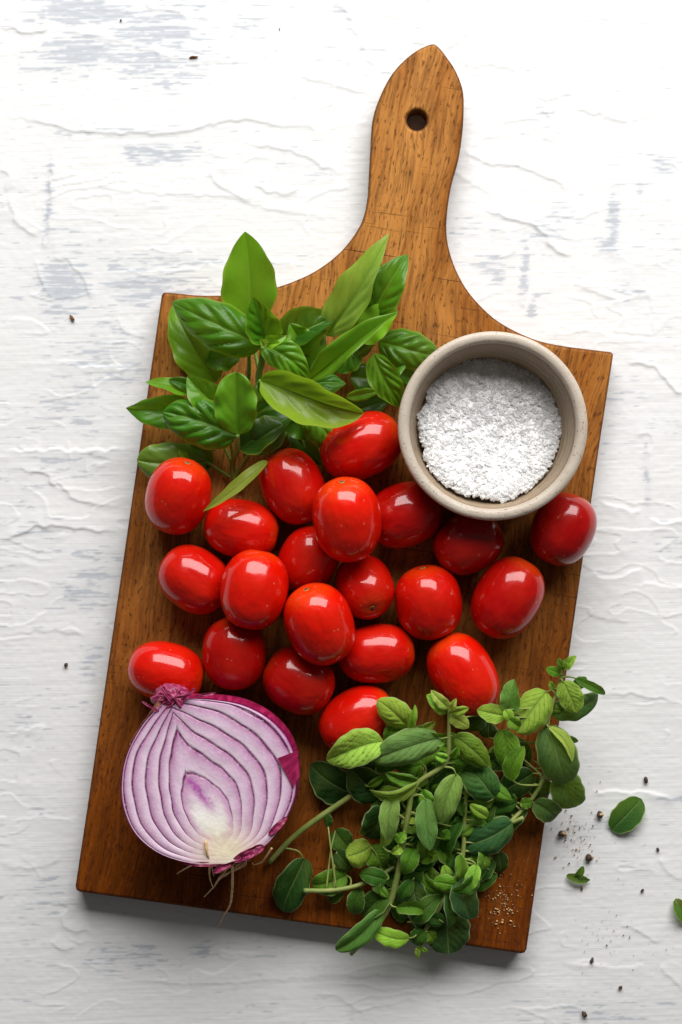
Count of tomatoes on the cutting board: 21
